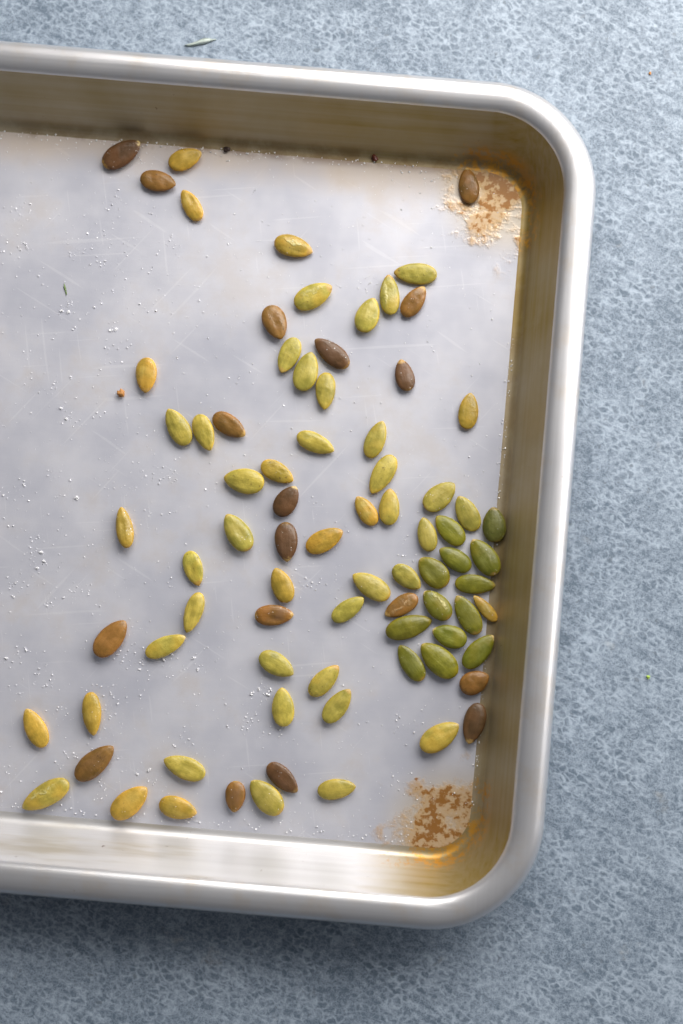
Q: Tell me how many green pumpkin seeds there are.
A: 13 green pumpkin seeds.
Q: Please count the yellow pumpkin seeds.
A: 48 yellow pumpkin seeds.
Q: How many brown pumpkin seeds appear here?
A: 18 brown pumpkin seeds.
